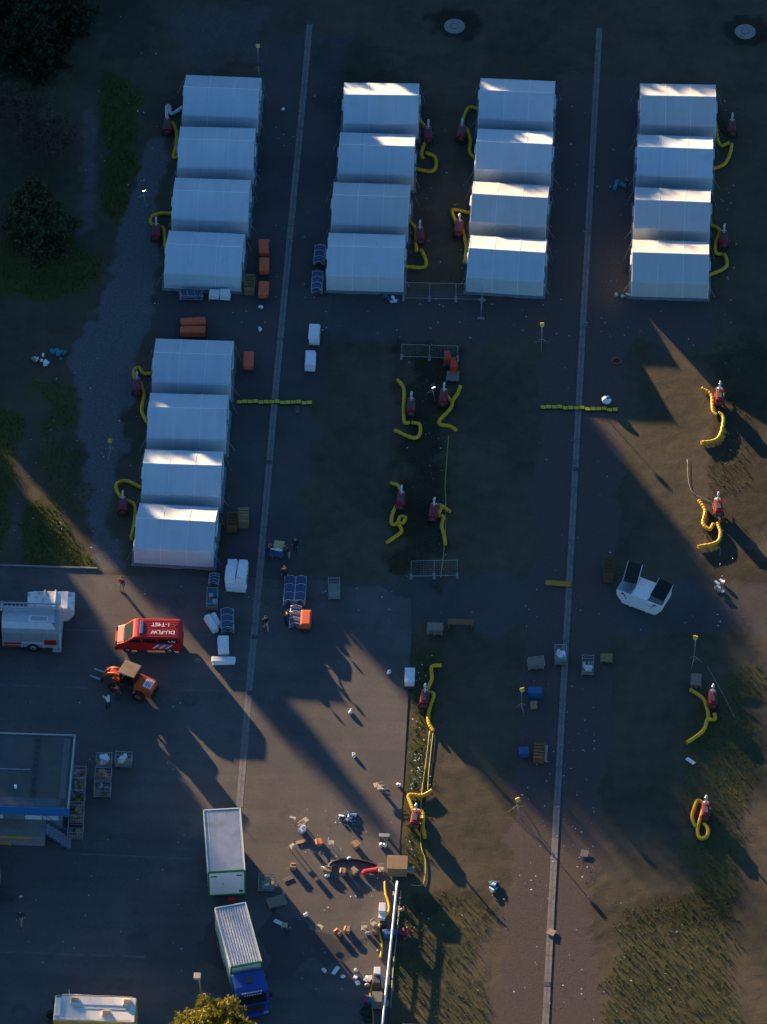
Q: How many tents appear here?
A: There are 20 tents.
